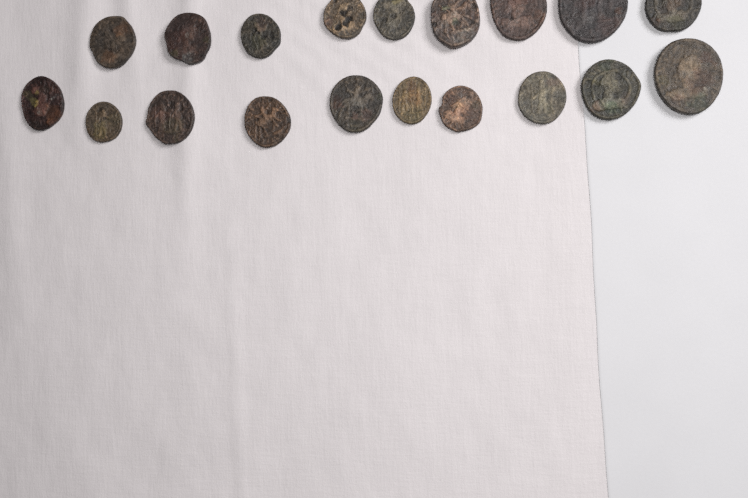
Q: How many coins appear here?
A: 19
